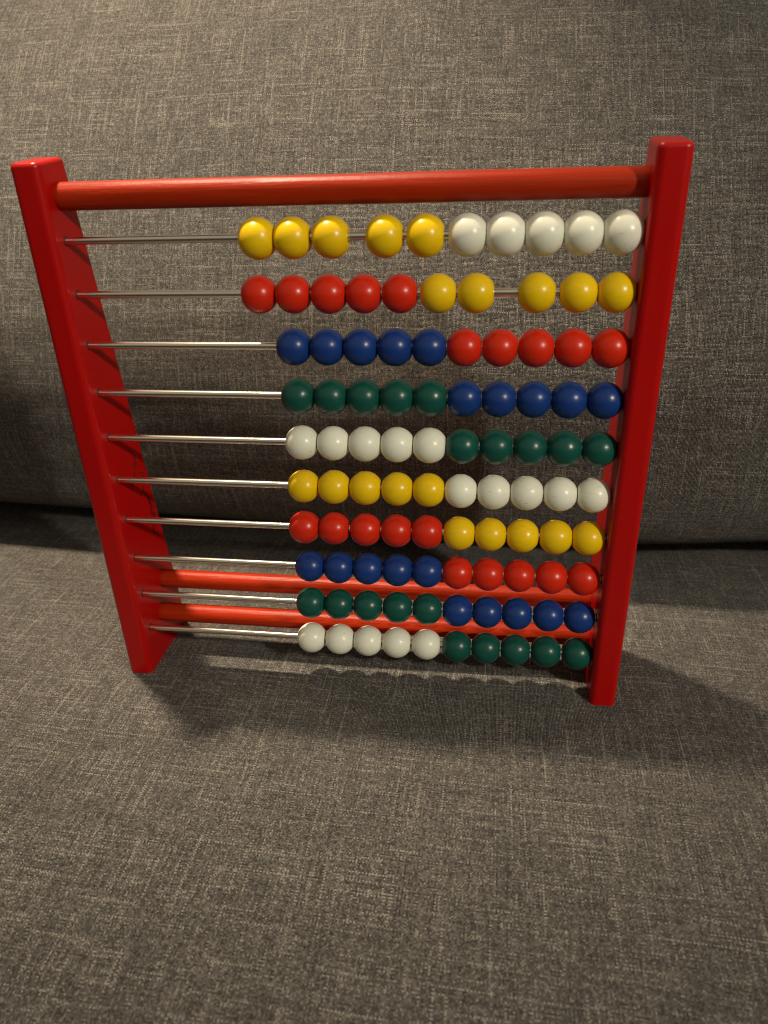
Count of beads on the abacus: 100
